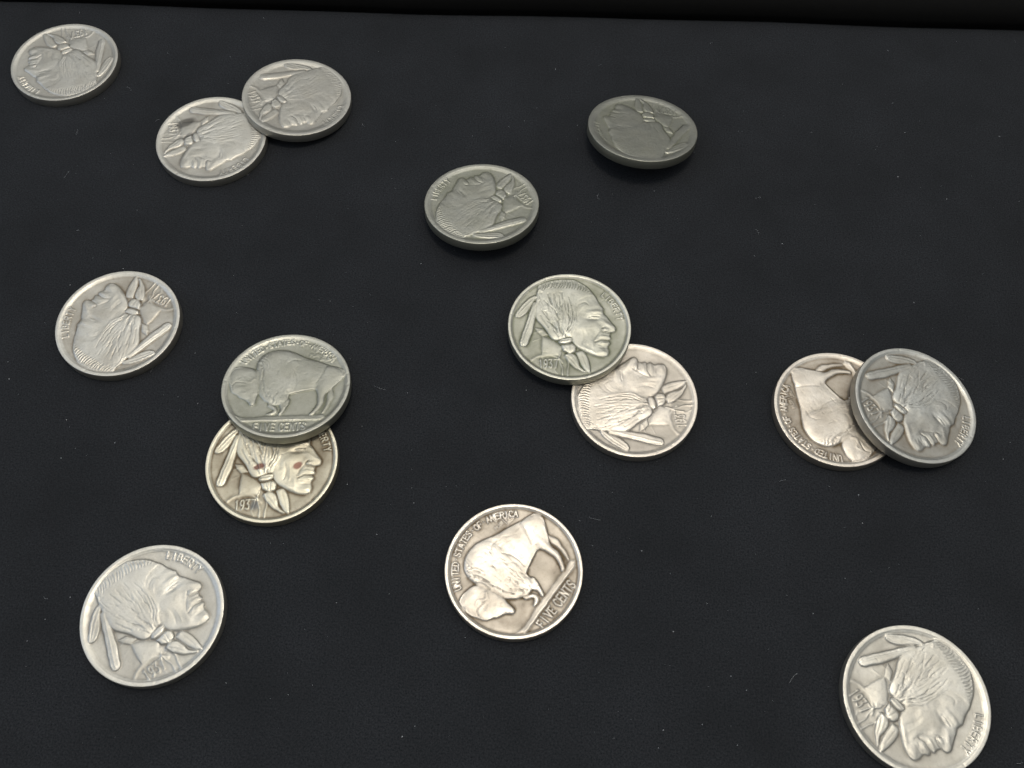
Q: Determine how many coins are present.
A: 15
